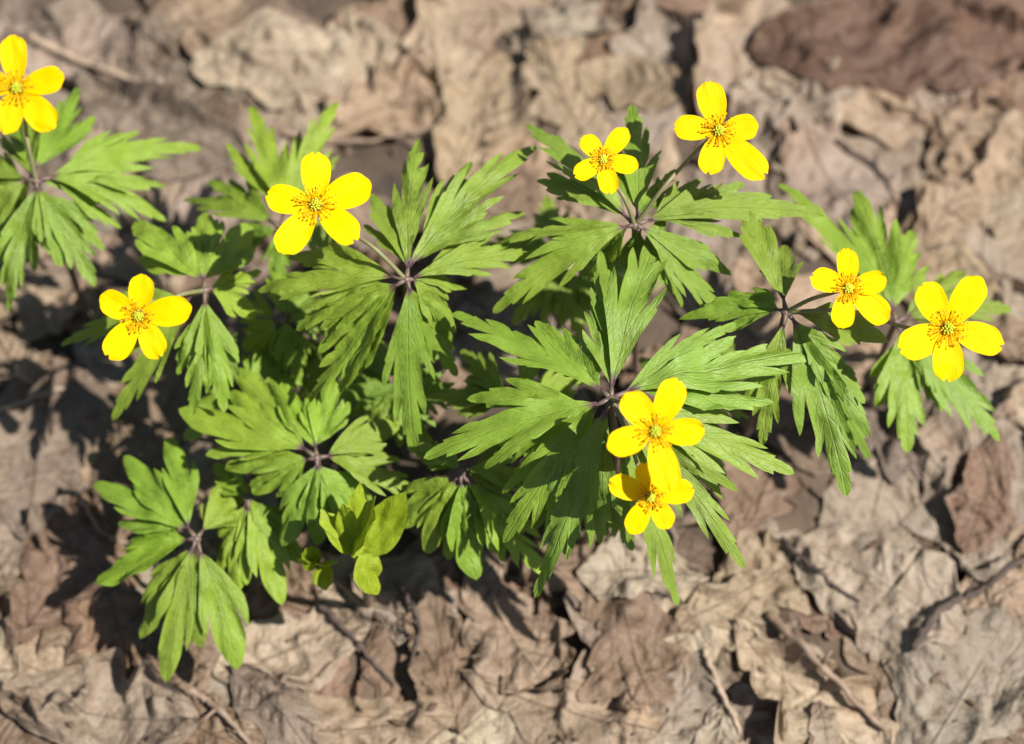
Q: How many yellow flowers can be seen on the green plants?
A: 9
